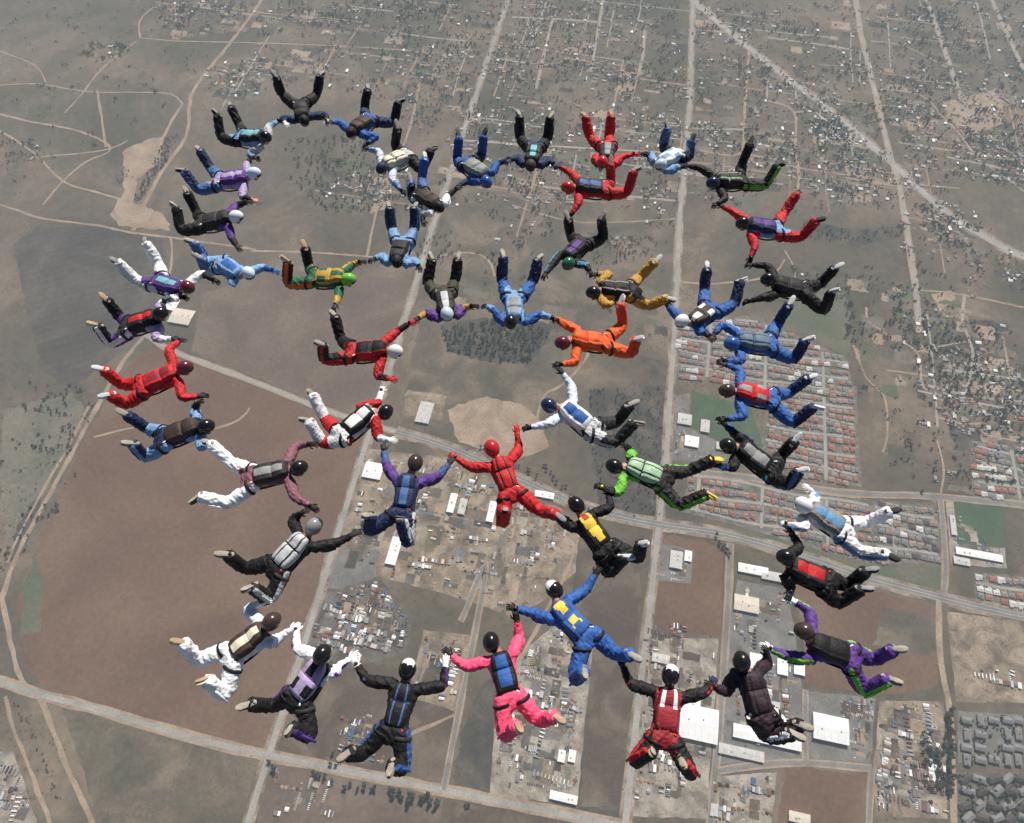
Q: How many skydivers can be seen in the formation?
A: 50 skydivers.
